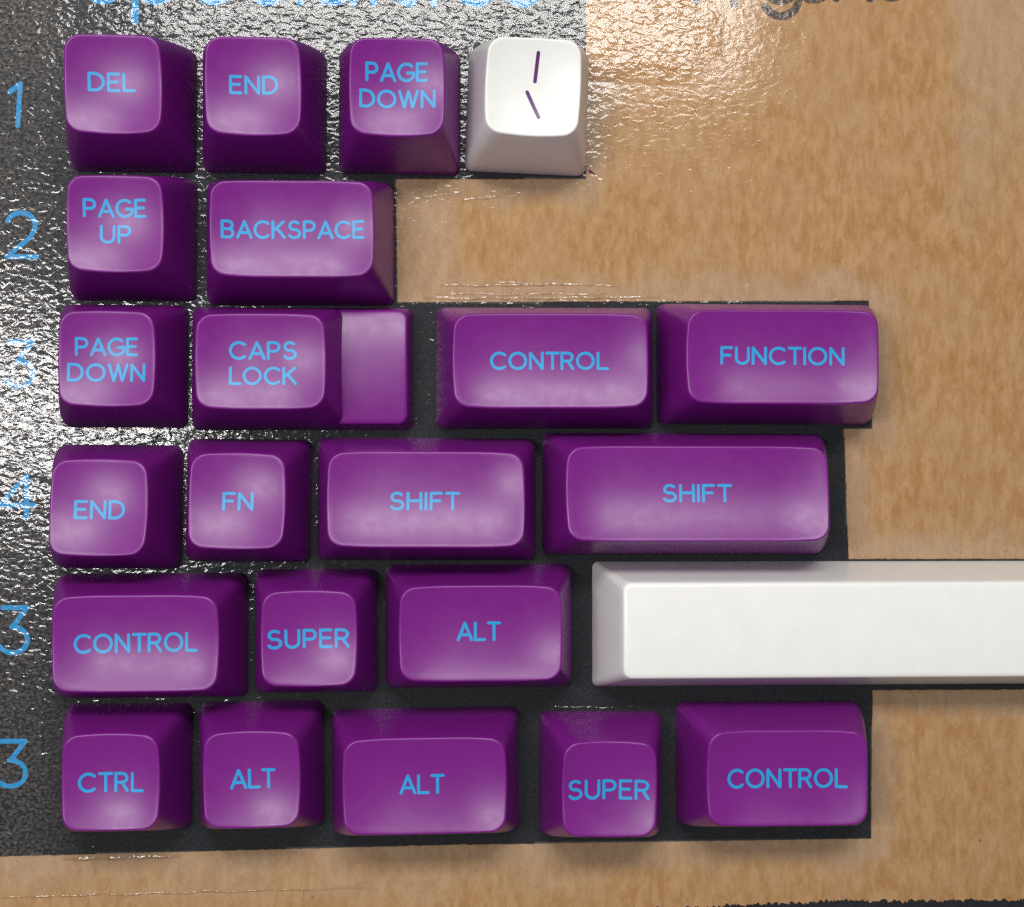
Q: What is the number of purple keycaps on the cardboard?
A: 21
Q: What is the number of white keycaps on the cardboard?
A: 2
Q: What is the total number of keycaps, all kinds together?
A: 23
